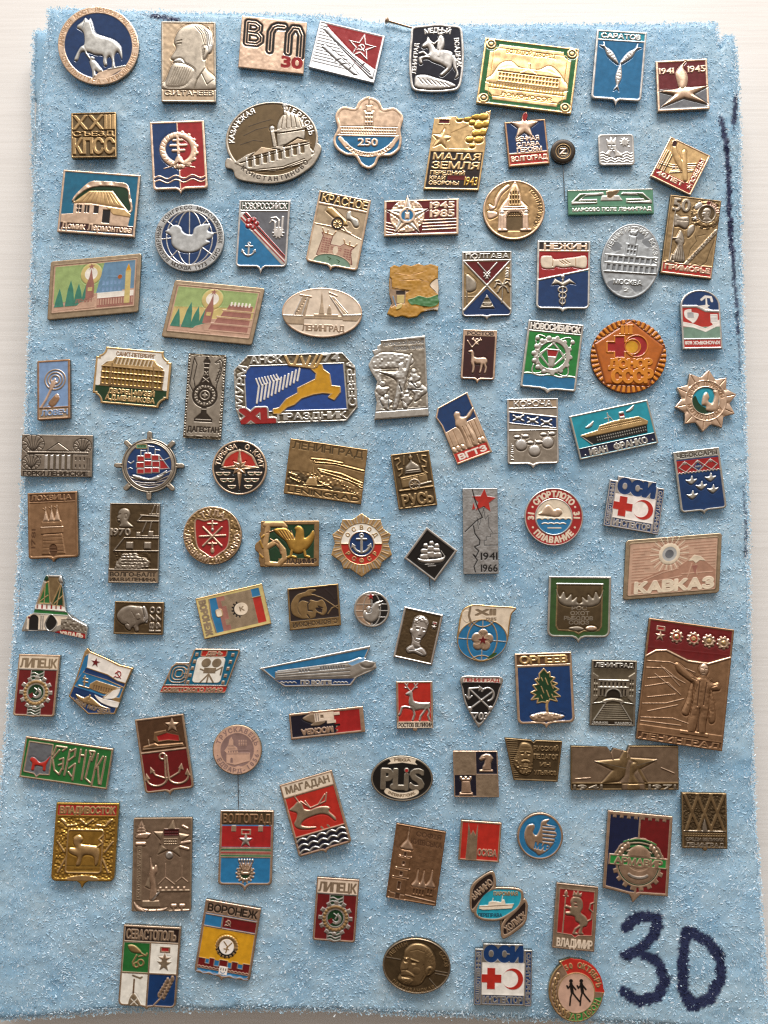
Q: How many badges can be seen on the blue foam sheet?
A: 103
